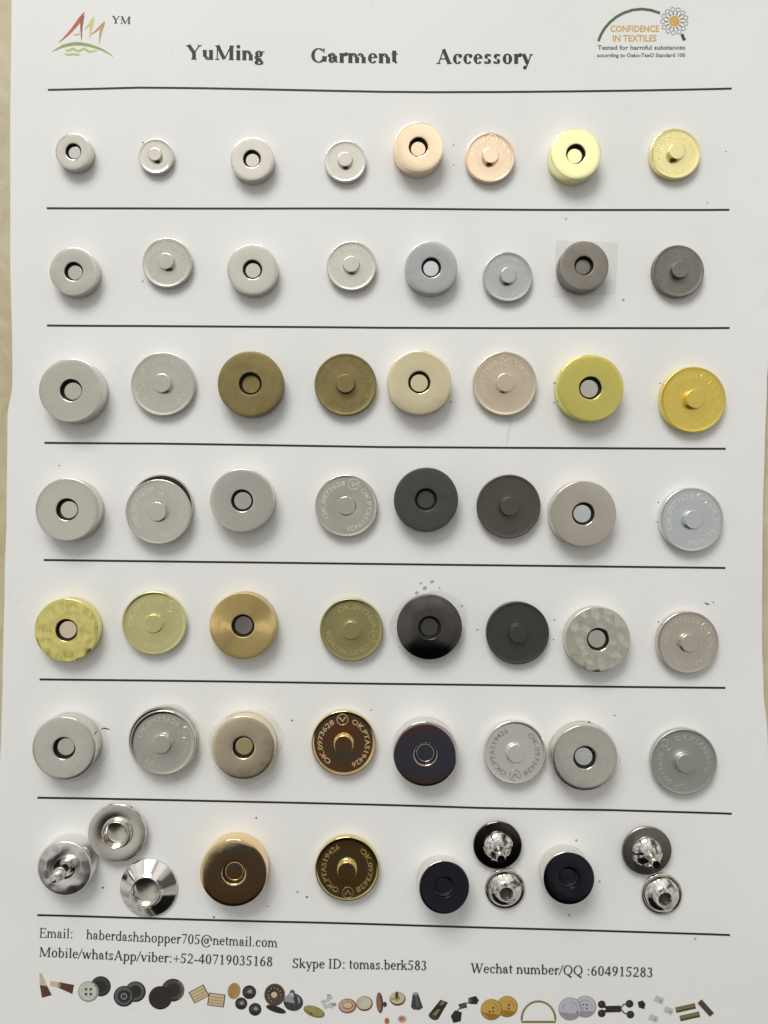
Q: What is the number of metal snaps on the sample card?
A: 59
